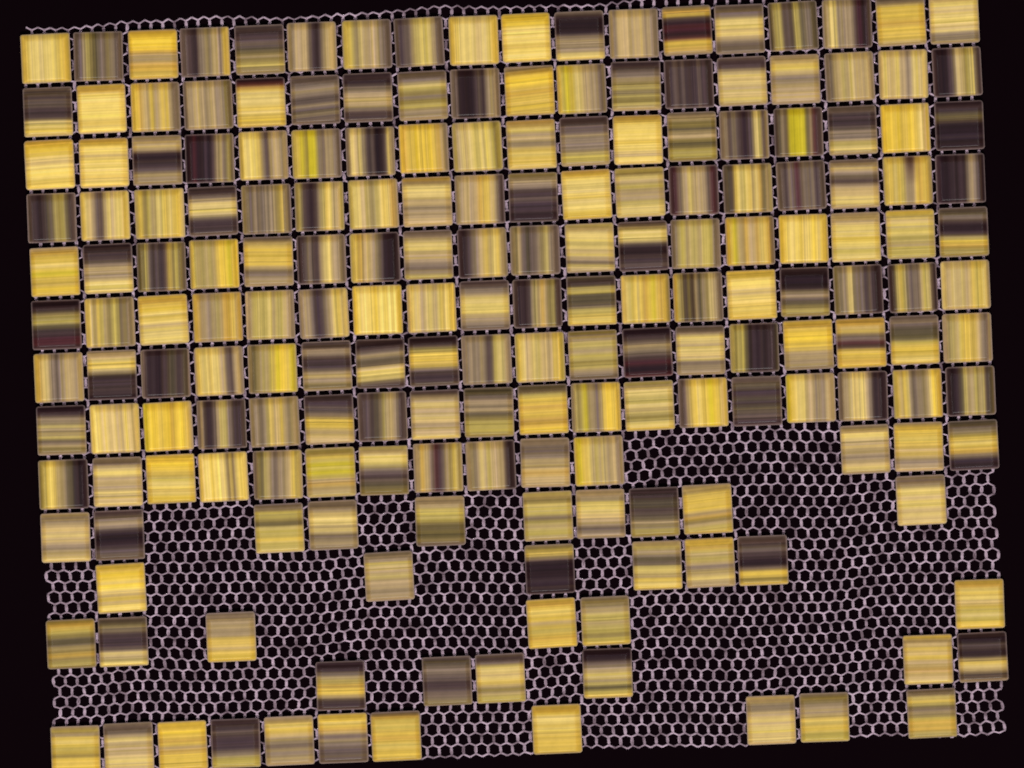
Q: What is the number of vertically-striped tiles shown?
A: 85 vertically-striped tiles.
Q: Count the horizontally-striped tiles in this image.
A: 112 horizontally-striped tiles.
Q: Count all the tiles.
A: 197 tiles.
